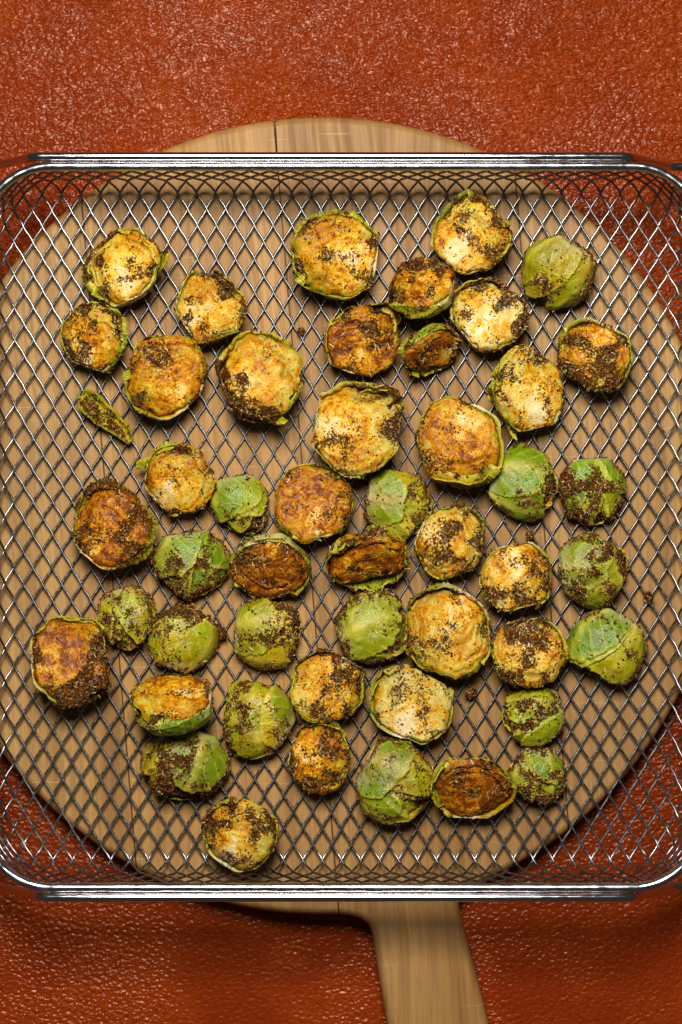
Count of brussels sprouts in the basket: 48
